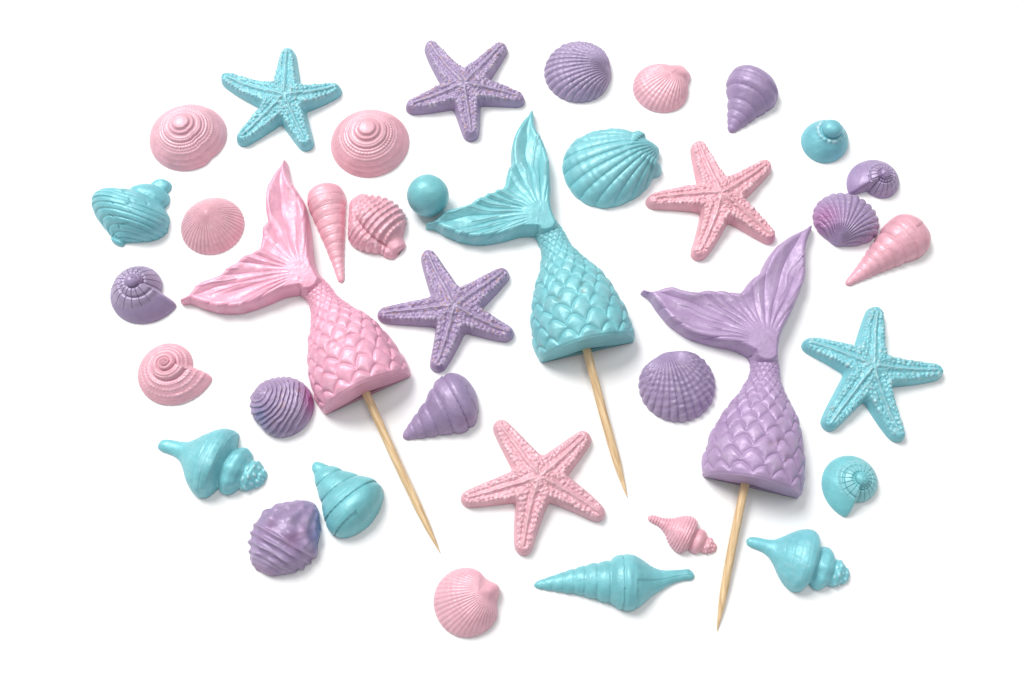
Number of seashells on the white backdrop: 27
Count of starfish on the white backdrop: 6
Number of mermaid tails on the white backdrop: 3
